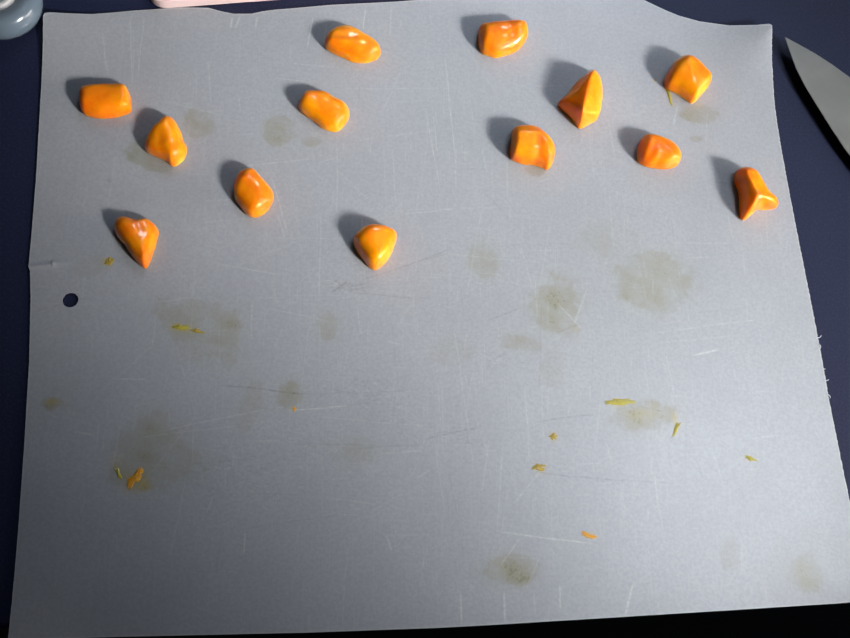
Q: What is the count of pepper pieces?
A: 13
